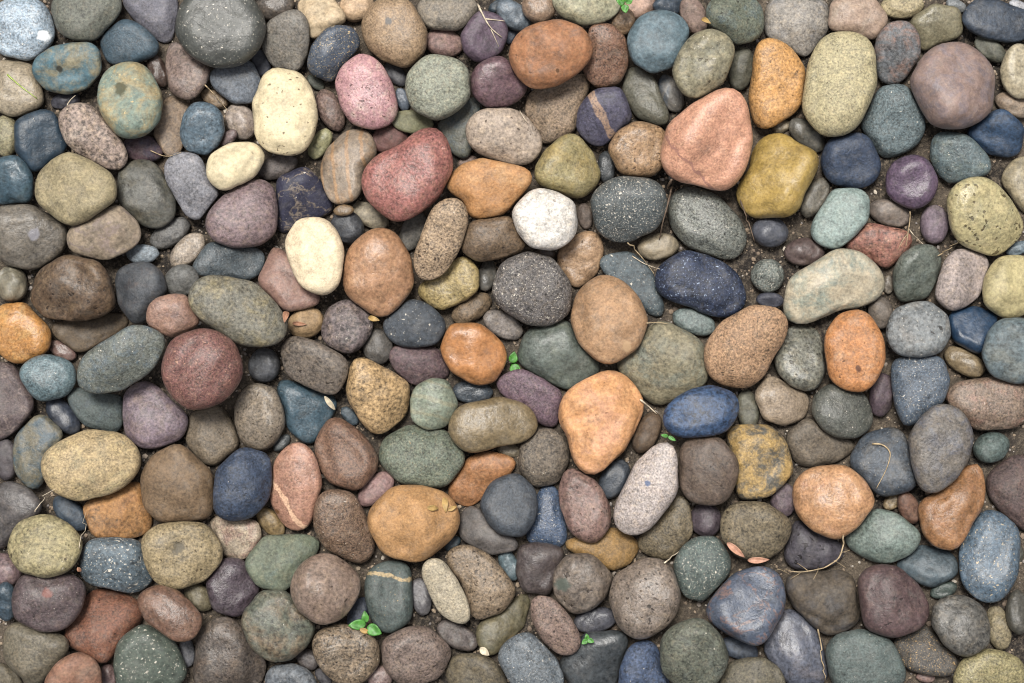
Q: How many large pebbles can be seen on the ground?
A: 200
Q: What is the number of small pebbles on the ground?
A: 108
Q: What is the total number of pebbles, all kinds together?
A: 308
